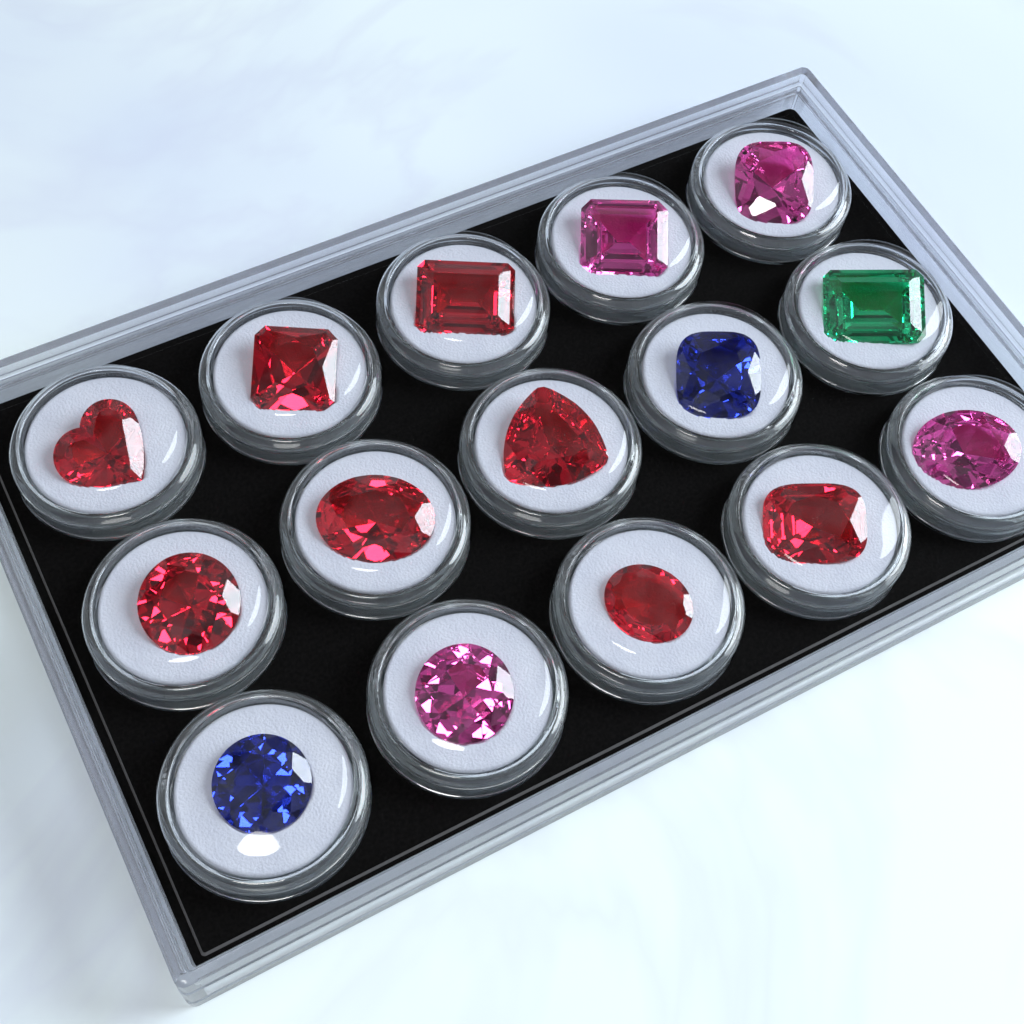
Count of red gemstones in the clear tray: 8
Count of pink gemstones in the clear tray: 4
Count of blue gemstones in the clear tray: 2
